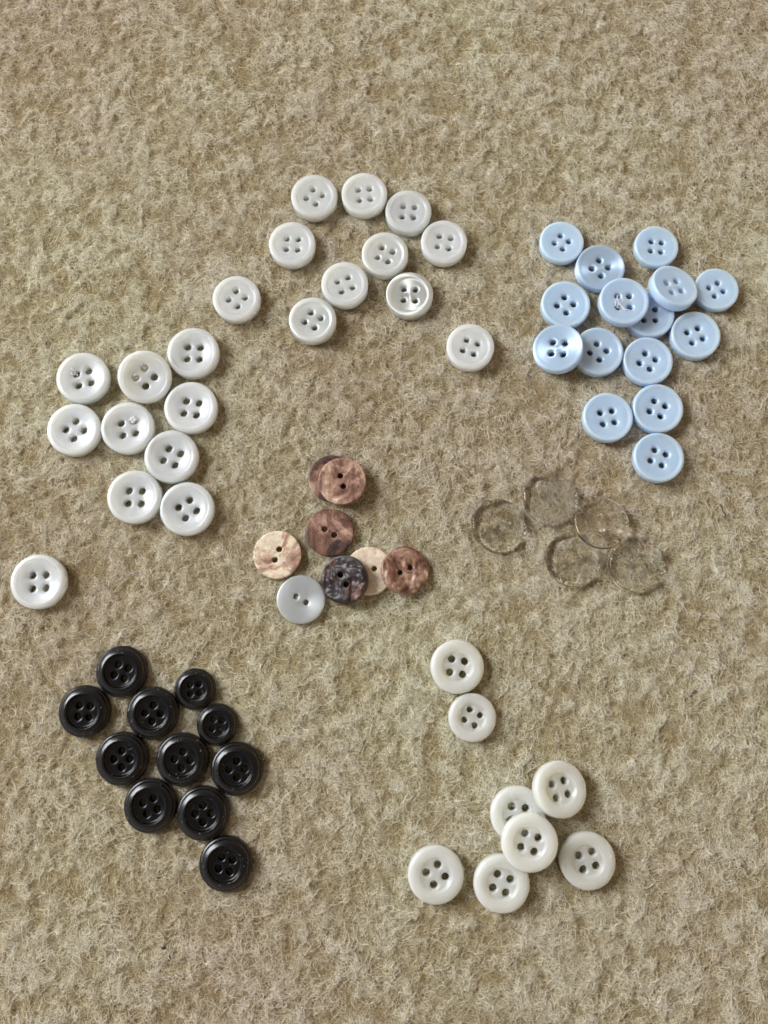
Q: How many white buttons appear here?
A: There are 30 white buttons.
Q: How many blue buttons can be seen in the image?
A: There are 15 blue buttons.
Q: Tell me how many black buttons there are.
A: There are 11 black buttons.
